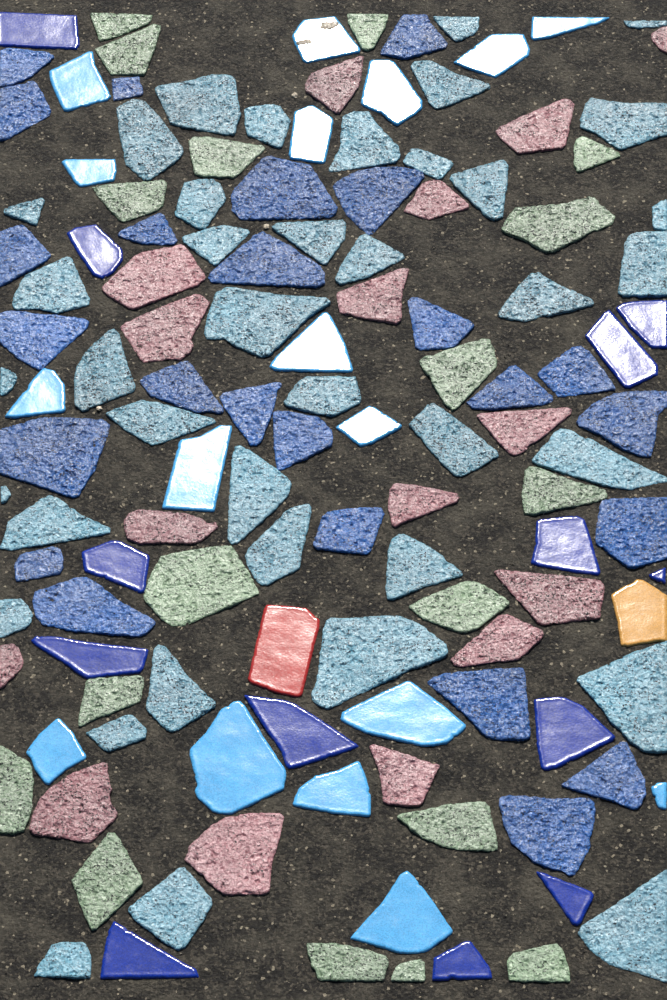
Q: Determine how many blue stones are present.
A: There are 25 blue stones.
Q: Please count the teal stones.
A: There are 39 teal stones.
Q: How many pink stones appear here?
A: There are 16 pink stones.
